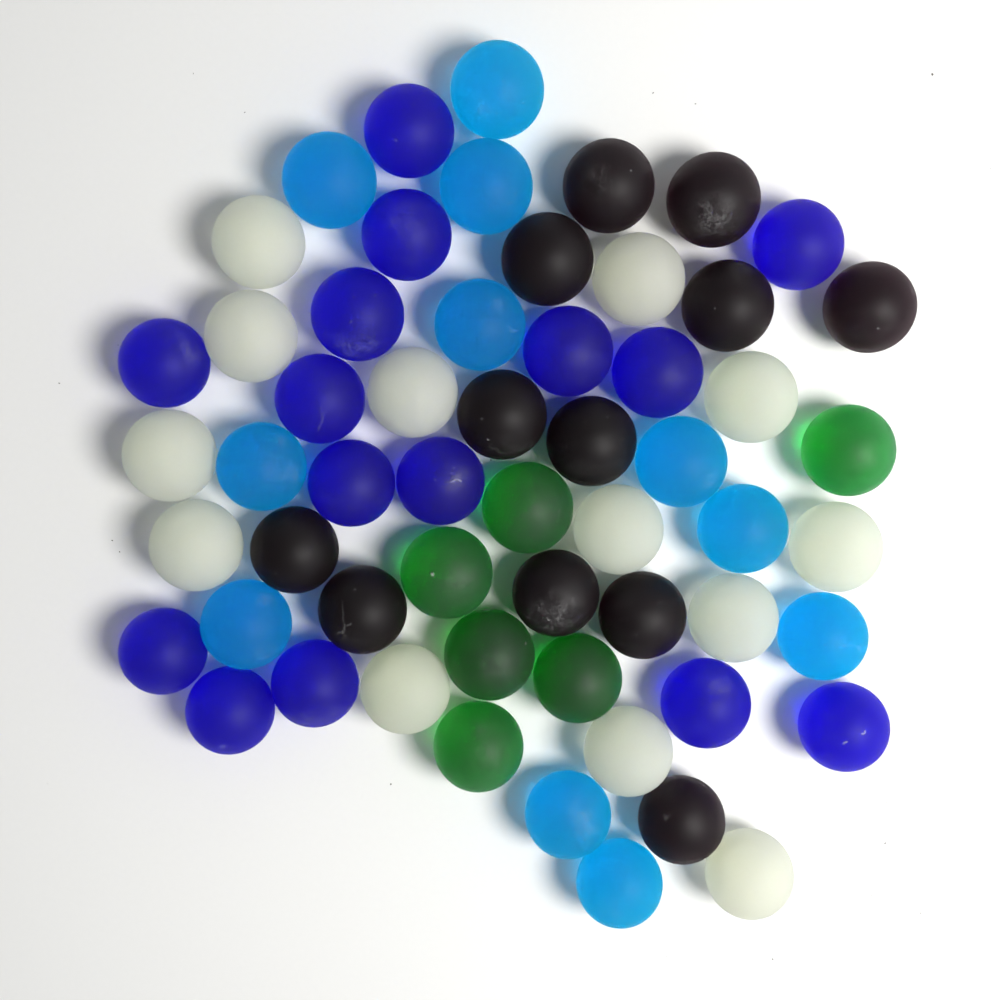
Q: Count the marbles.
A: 57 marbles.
